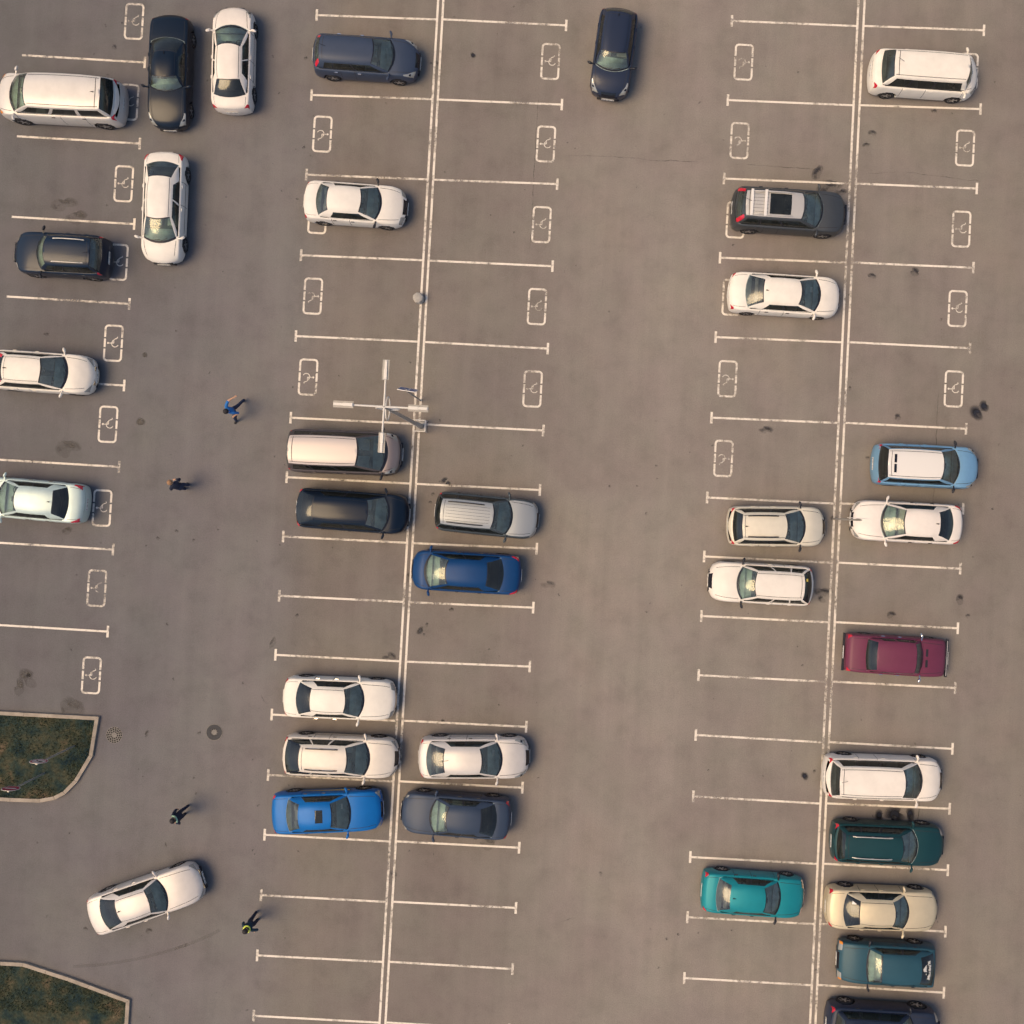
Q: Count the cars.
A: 34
